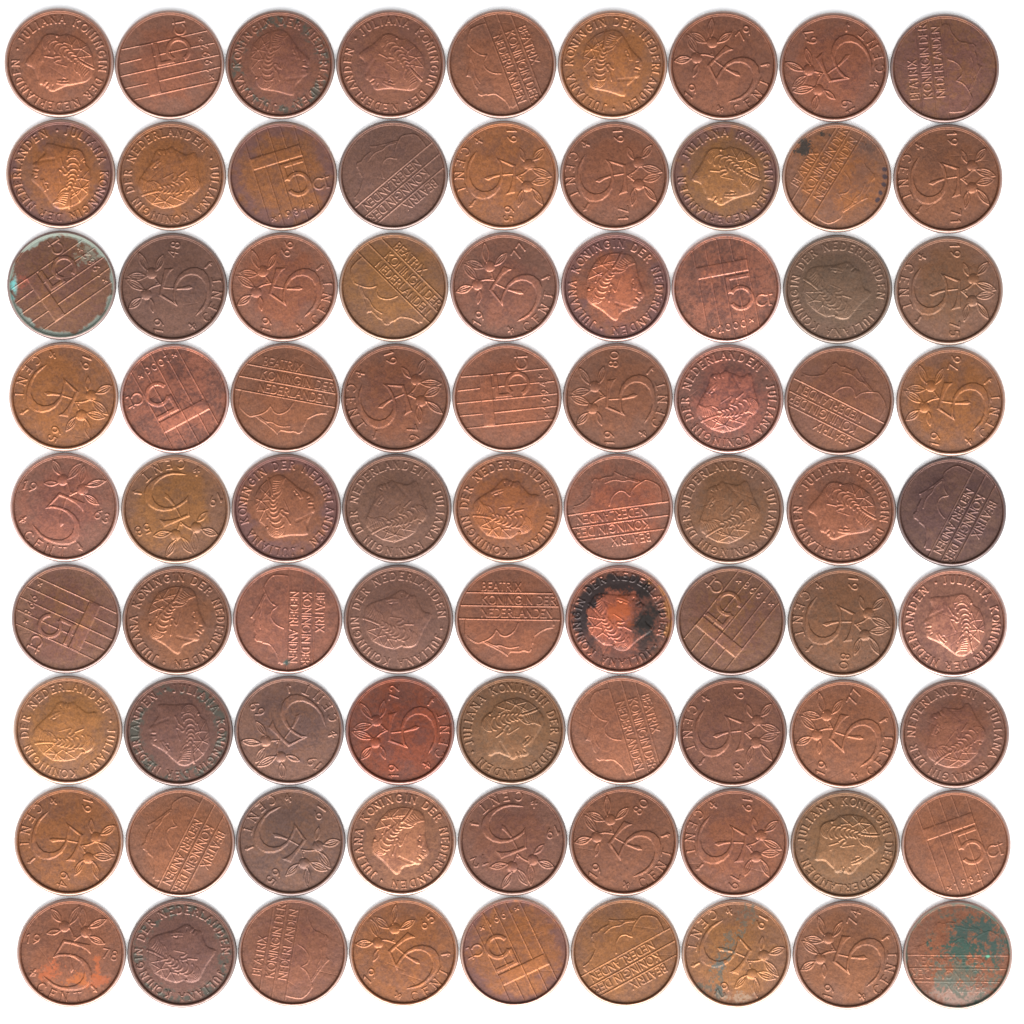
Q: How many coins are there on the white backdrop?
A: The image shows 81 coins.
